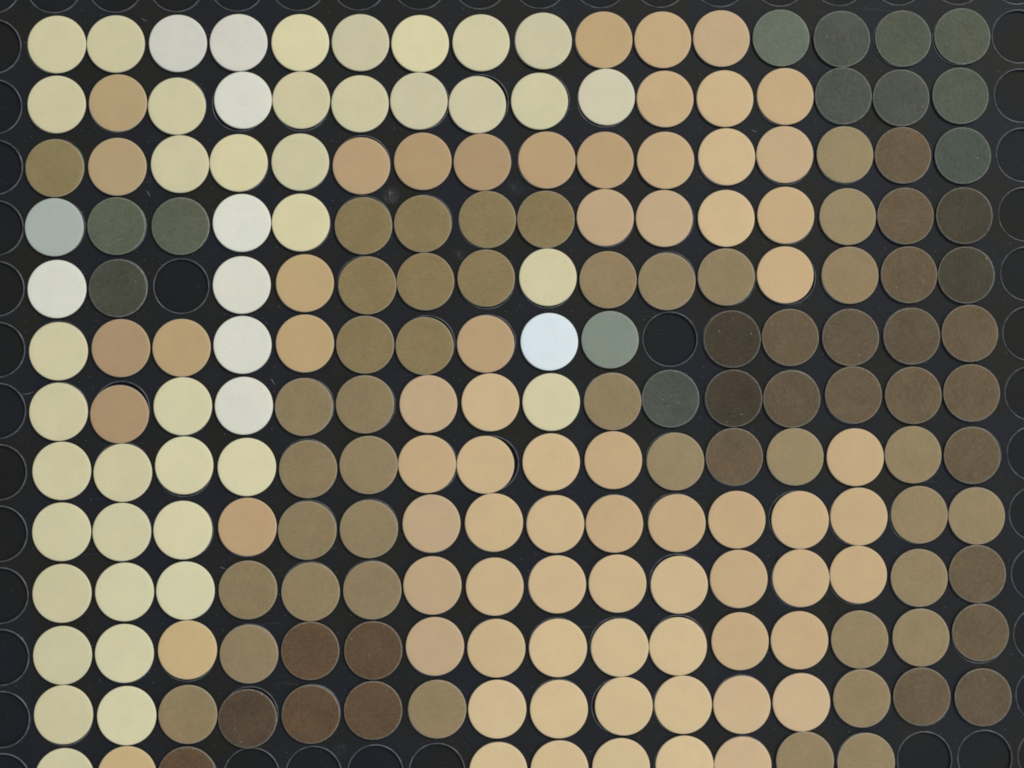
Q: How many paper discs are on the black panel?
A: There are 200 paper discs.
